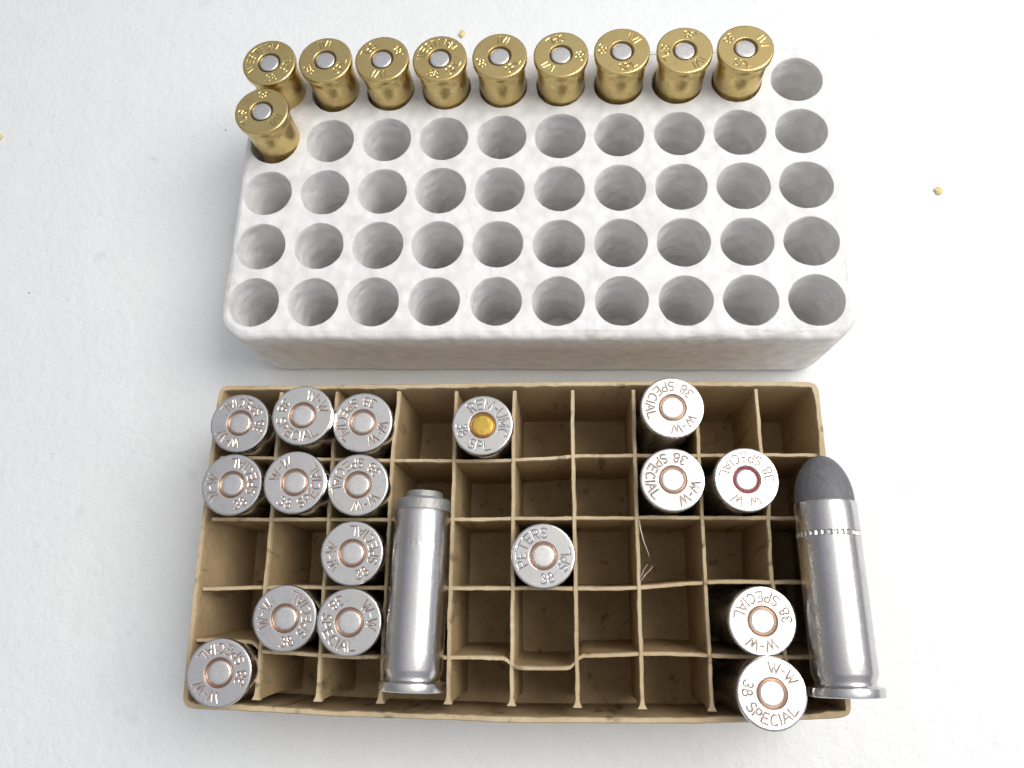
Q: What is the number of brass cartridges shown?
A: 10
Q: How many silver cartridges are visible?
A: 19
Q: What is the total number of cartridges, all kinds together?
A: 29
